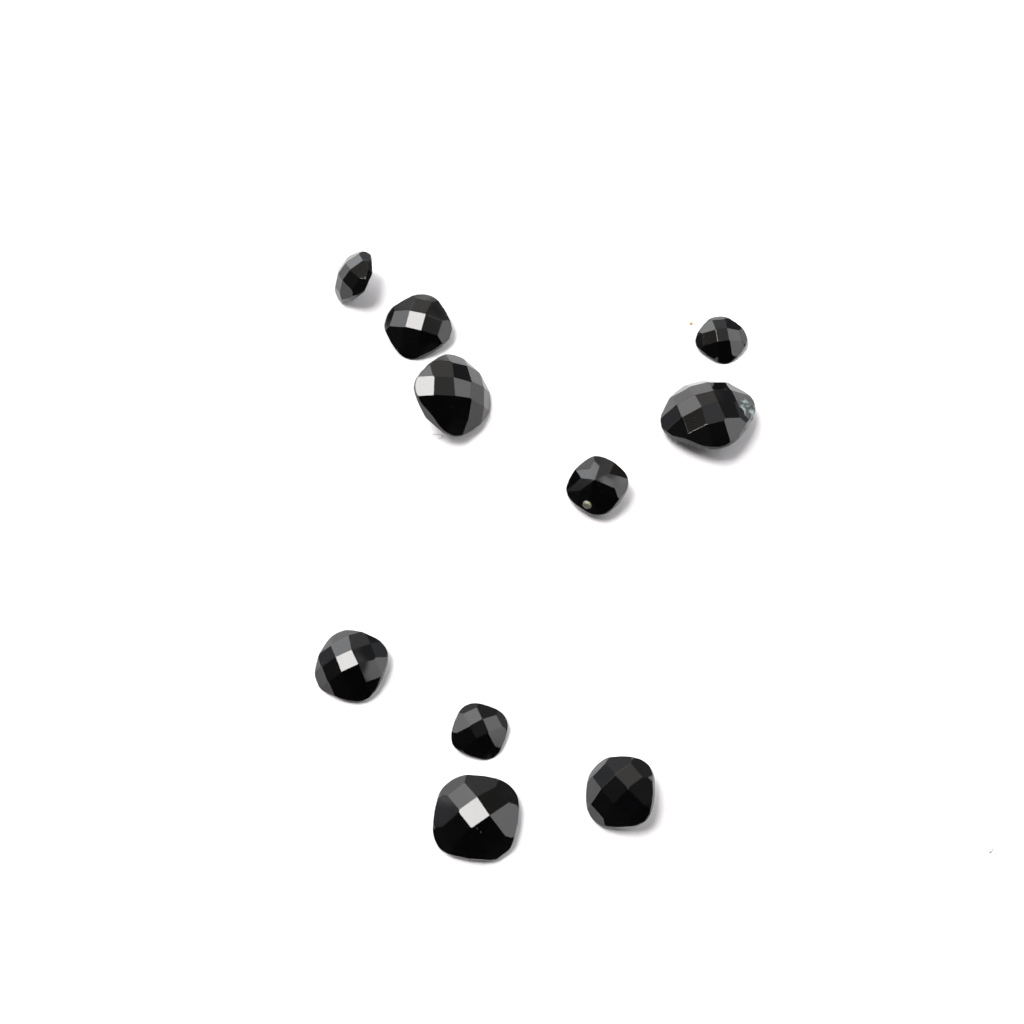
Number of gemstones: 10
